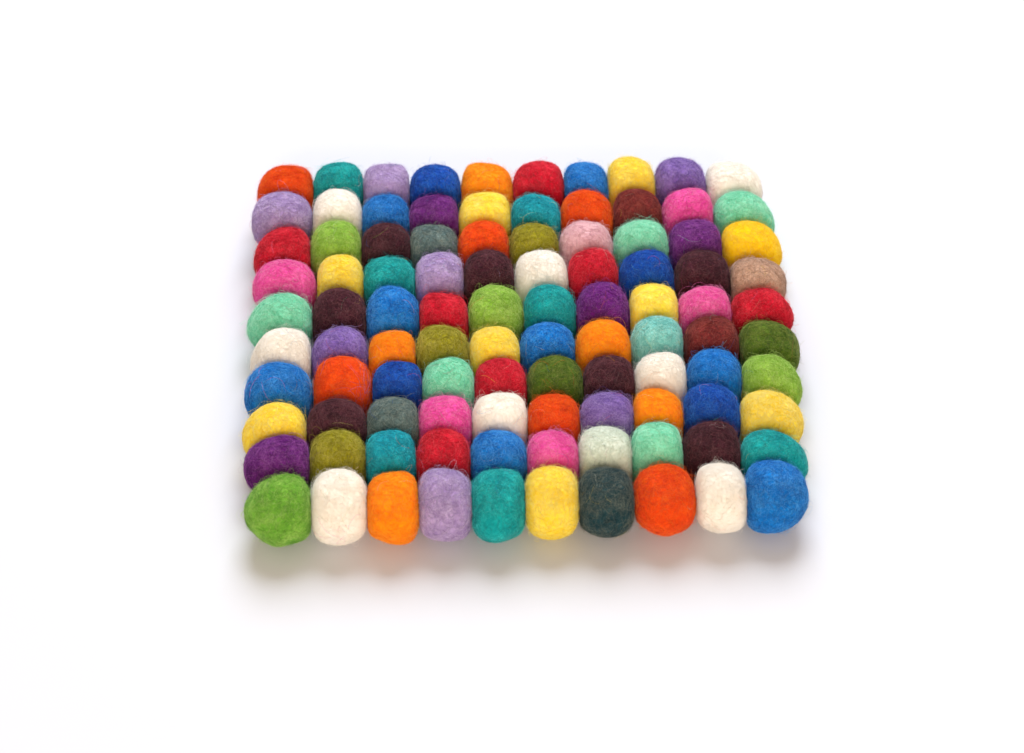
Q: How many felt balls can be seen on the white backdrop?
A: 100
